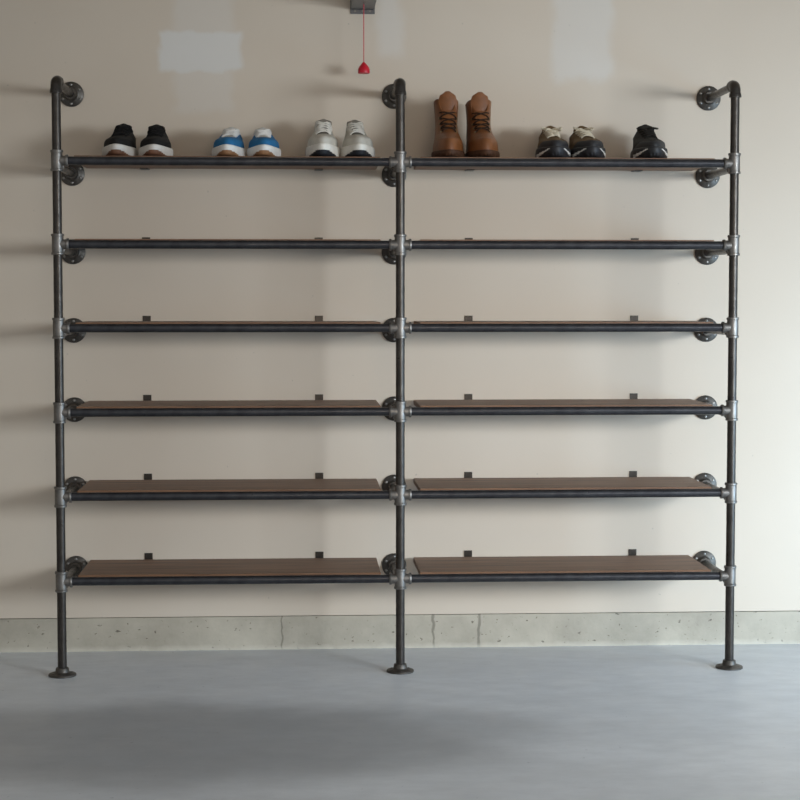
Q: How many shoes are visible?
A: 11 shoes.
